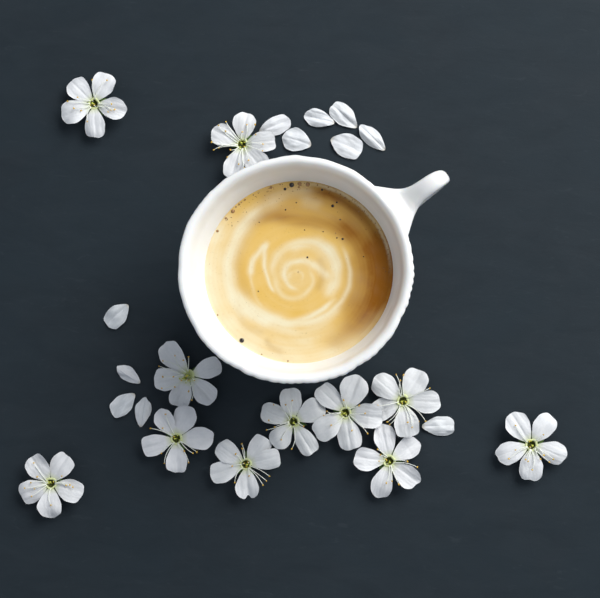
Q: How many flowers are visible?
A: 11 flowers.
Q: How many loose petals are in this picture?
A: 11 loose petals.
